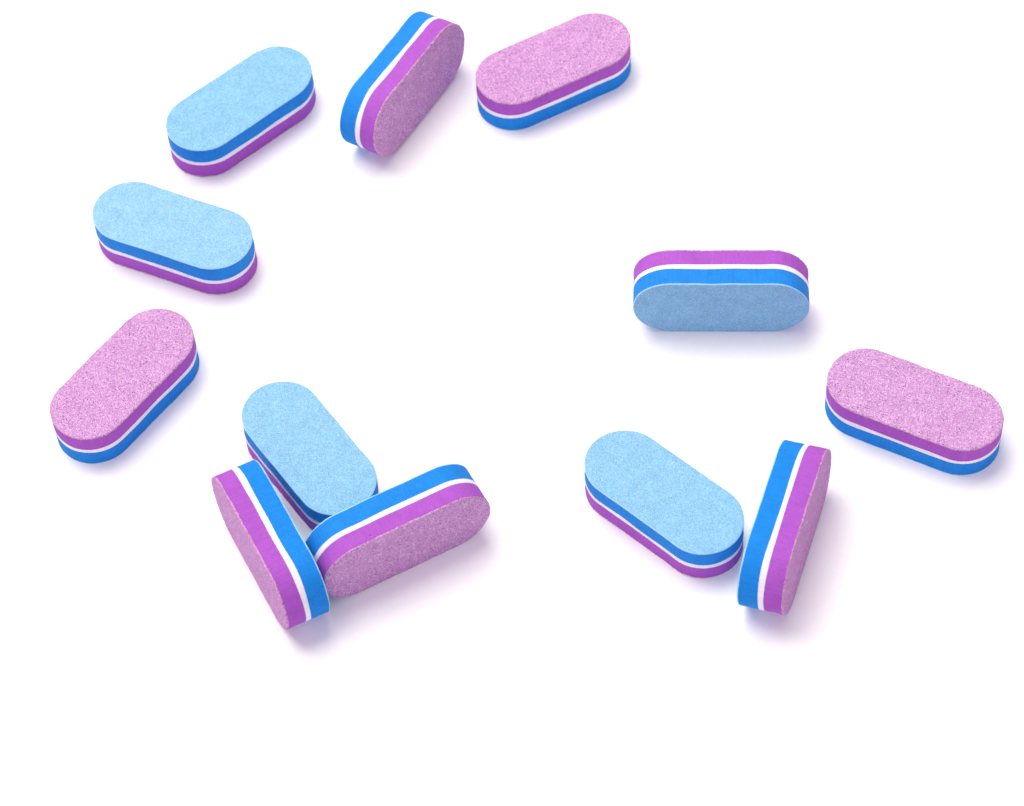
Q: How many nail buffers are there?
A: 12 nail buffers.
